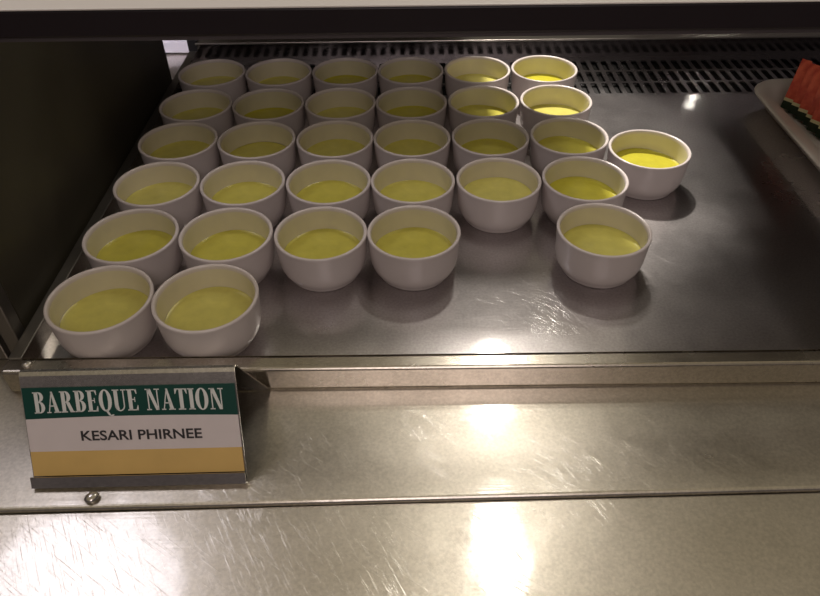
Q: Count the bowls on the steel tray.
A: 32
